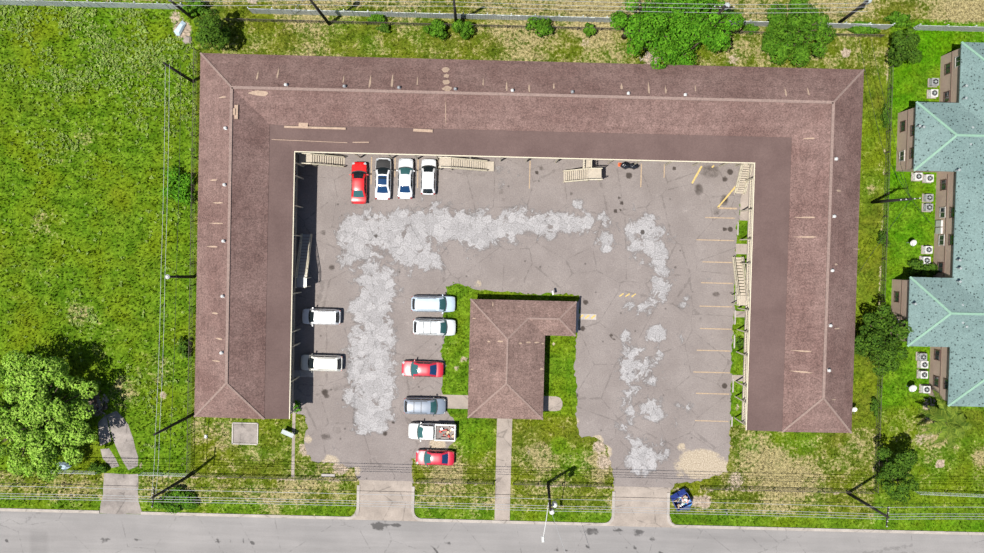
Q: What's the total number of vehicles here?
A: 12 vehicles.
